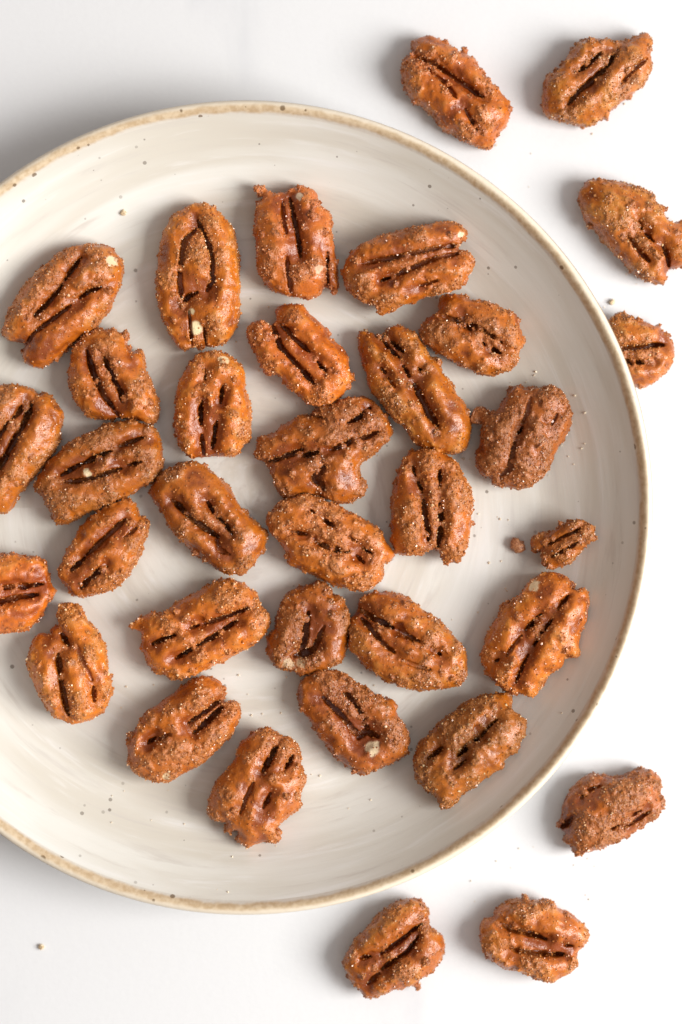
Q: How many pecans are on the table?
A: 35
